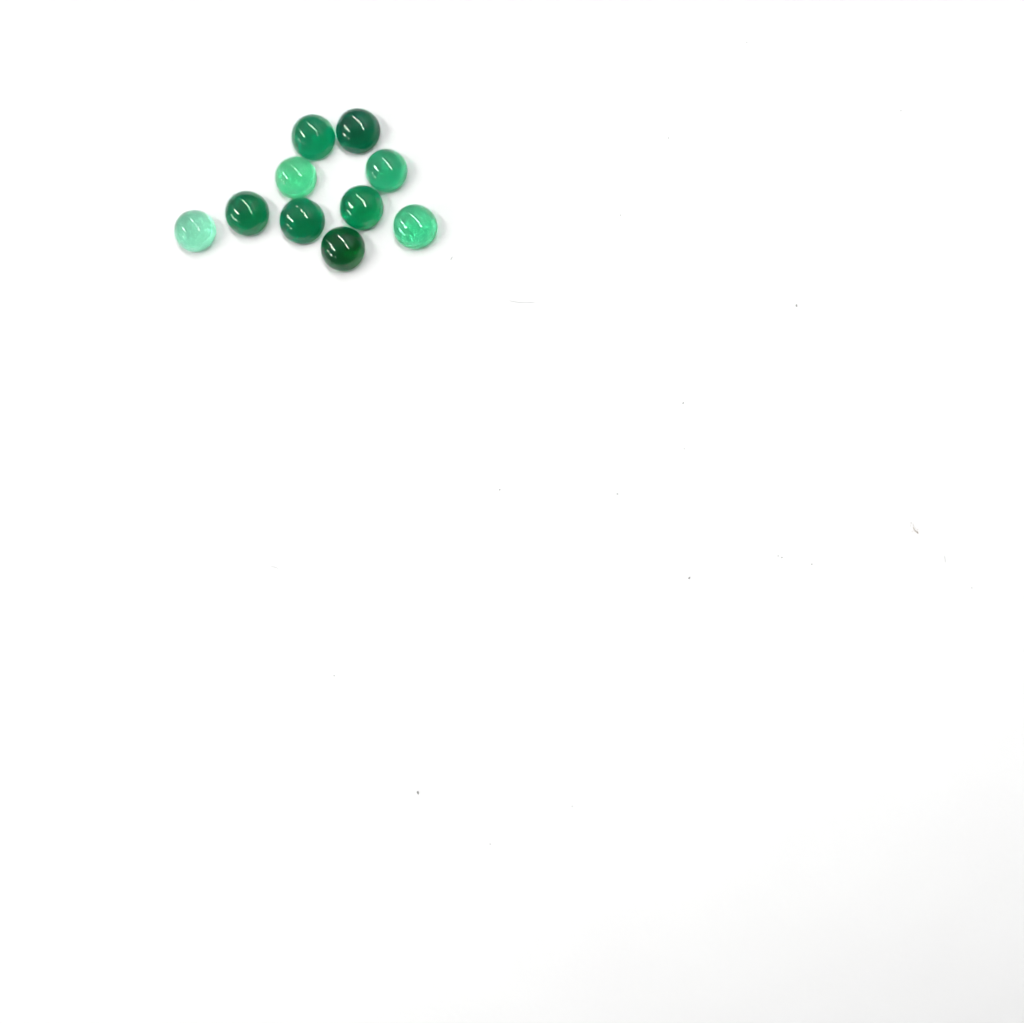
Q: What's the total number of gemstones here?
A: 10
